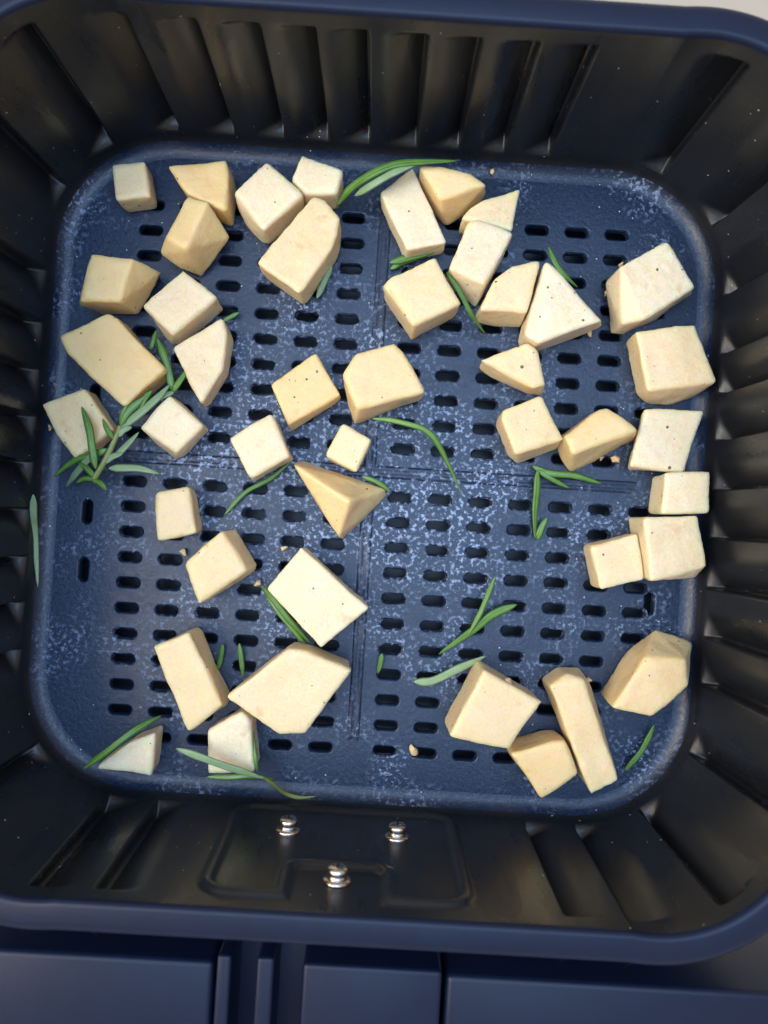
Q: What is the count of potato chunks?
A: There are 44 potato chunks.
